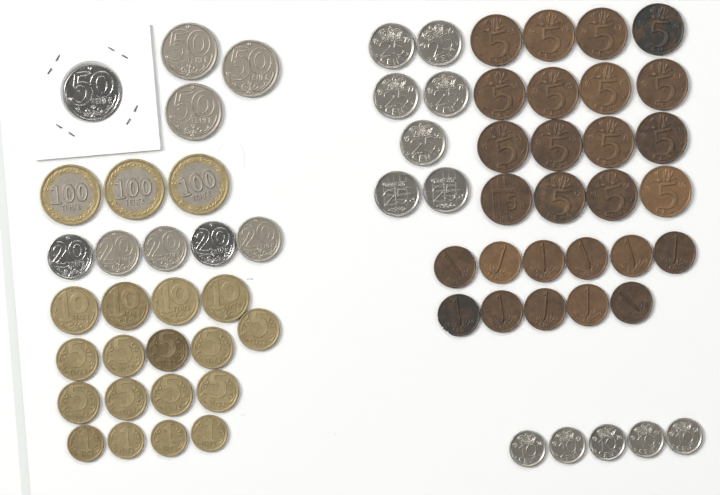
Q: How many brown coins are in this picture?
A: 27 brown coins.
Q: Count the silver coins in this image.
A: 21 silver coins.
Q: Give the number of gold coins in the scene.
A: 17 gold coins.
